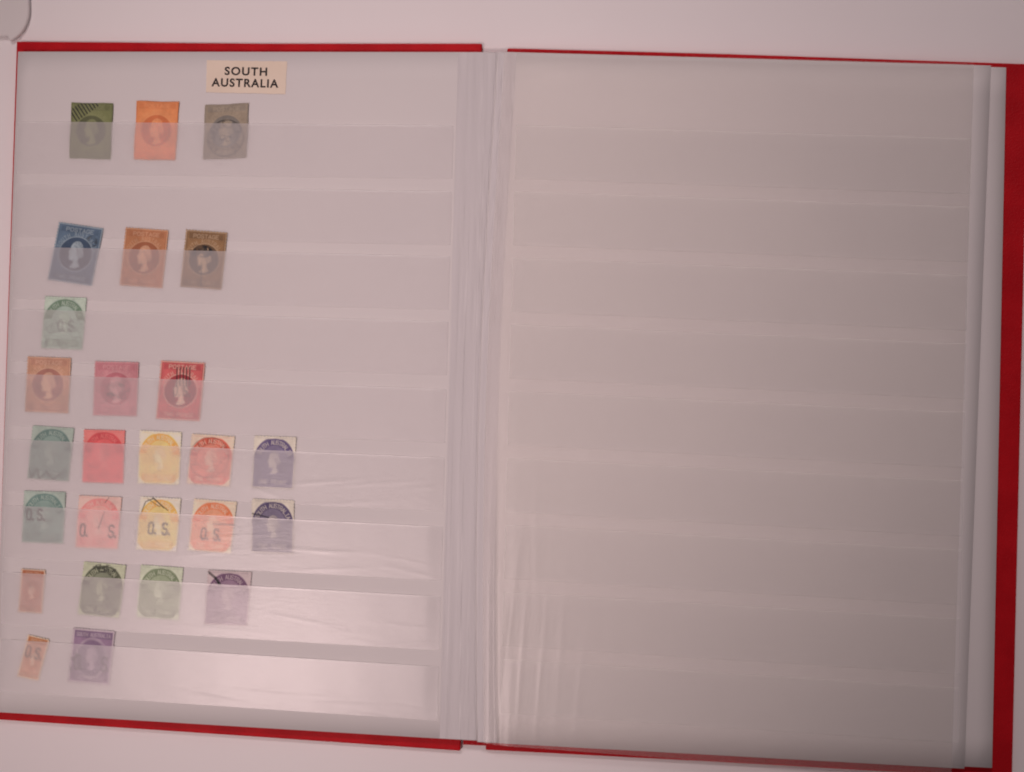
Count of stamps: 26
